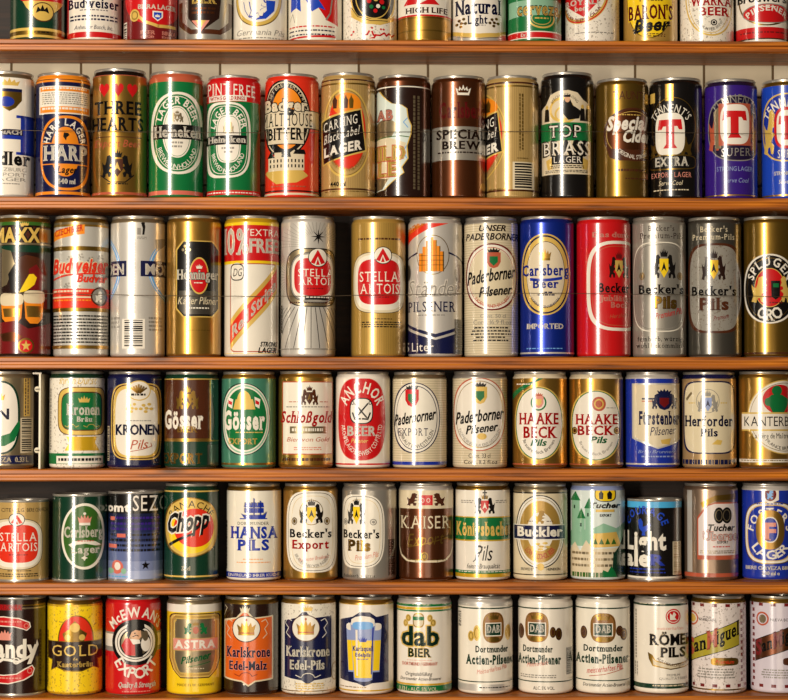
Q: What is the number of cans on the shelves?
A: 85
